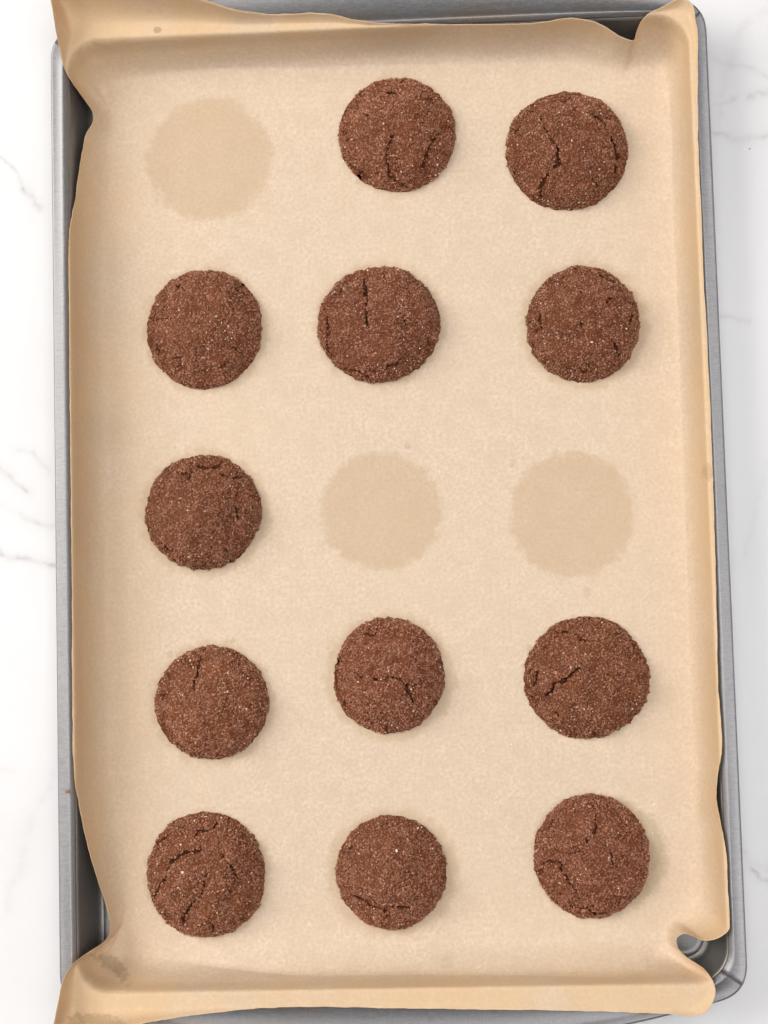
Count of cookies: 12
